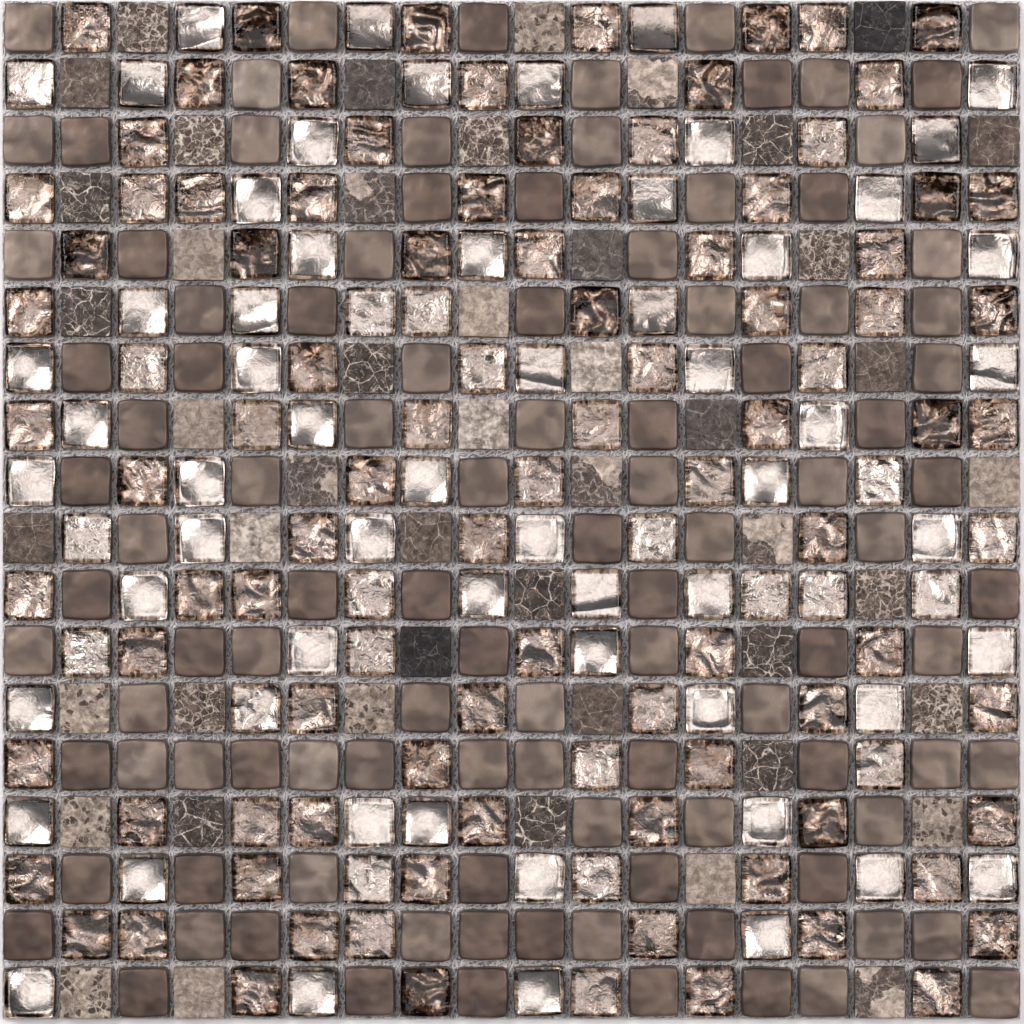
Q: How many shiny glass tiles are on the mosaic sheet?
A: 171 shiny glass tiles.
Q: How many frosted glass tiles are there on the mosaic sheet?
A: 105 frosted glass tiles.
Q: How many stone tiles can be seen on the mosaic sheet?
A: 48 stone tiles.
